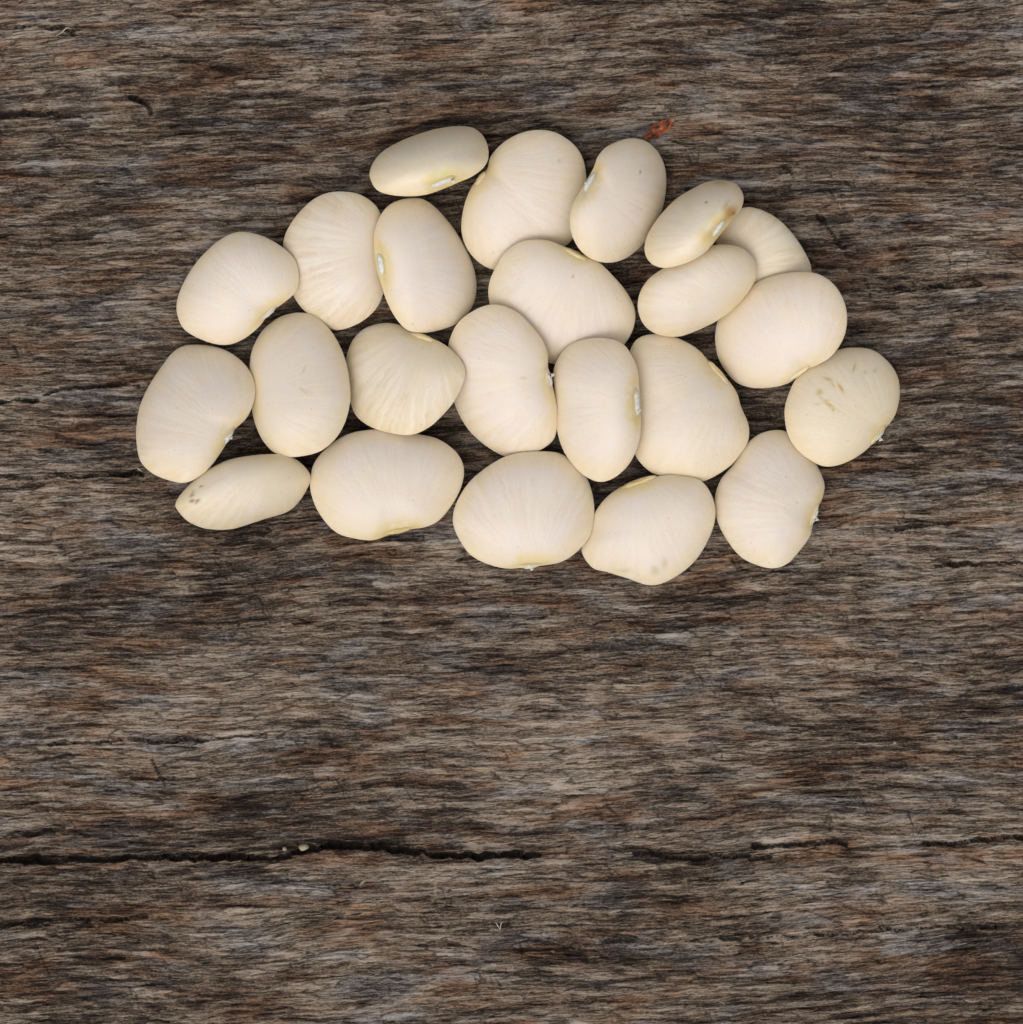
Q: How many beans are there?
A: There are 23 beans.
